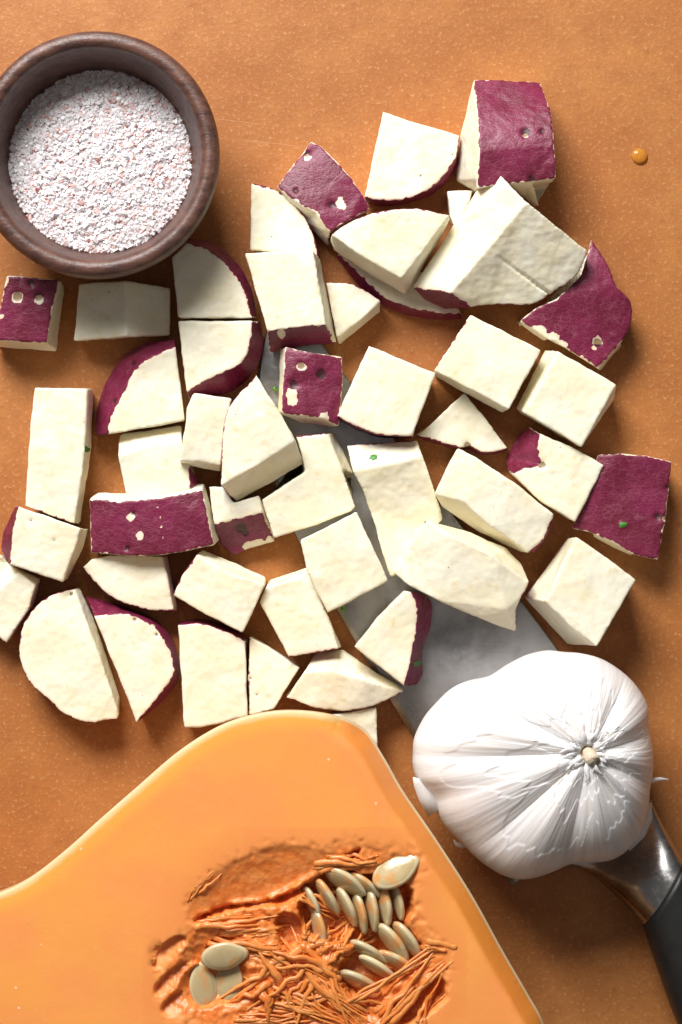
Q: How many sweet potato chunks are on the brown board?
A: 47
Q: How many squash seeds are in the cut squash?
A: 20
